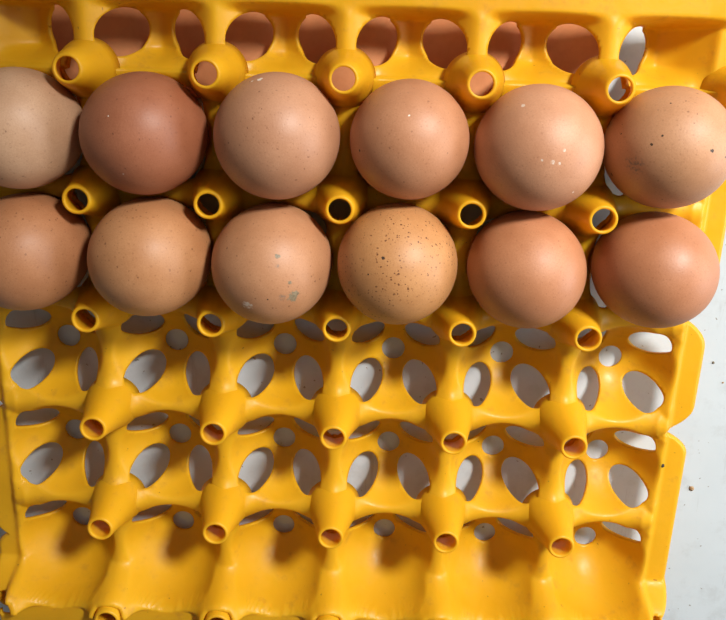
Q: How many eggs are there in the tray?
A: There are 12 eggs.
